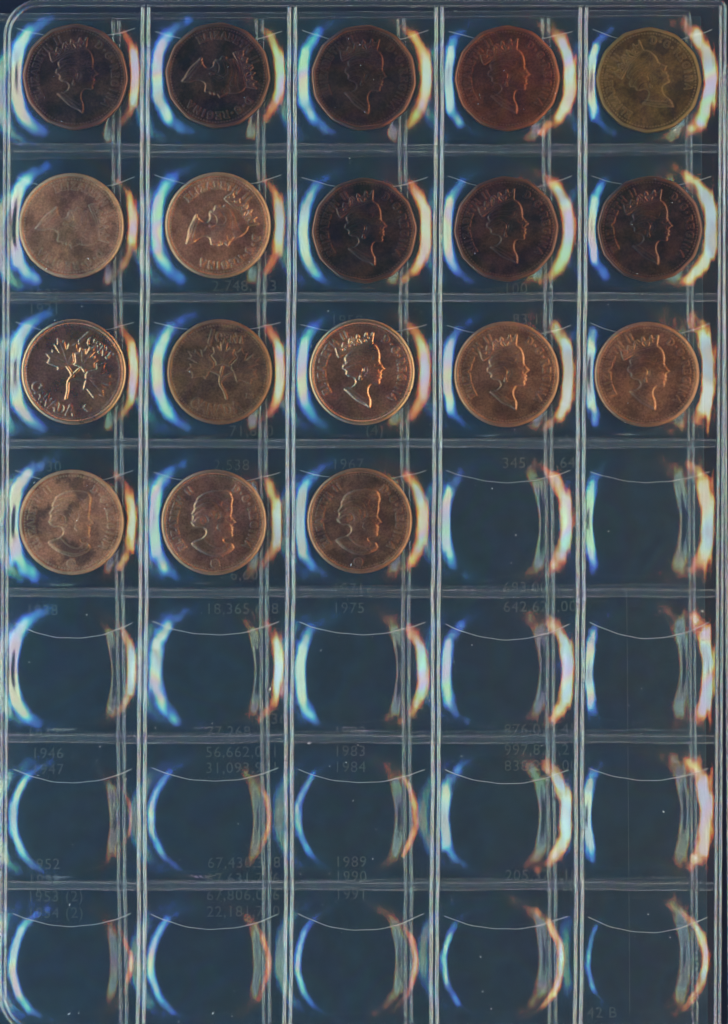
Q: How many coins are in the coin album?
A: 18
